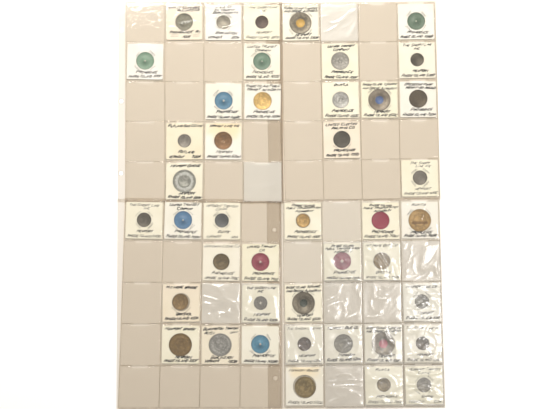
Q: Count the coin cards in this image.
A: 43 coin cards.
